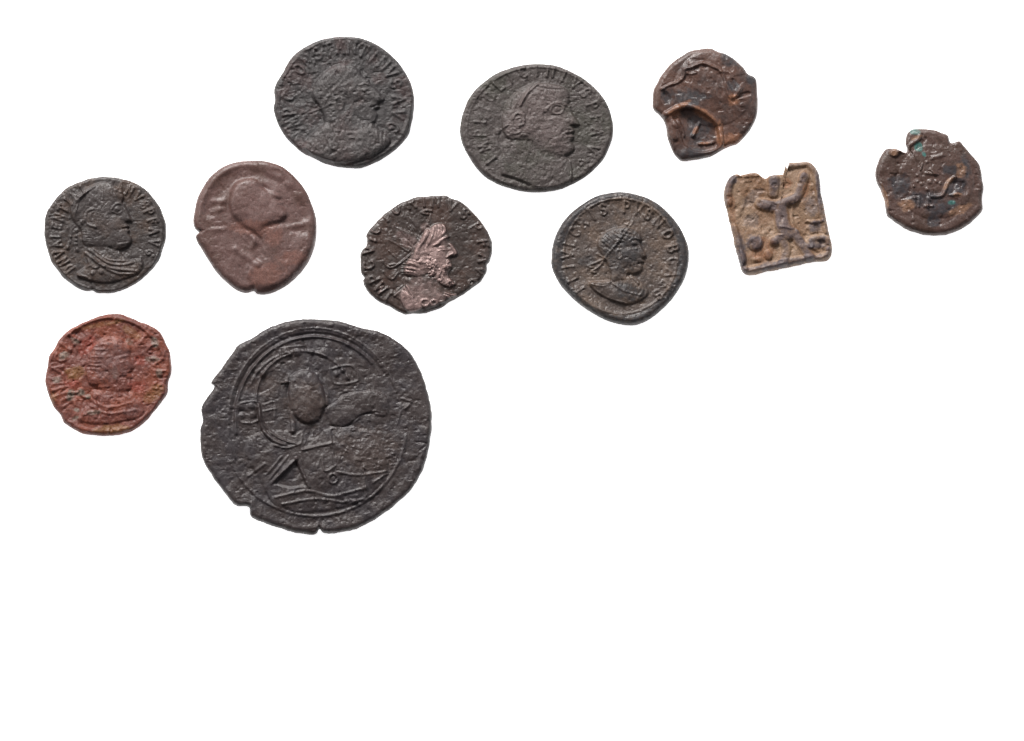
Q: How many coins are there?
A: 11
